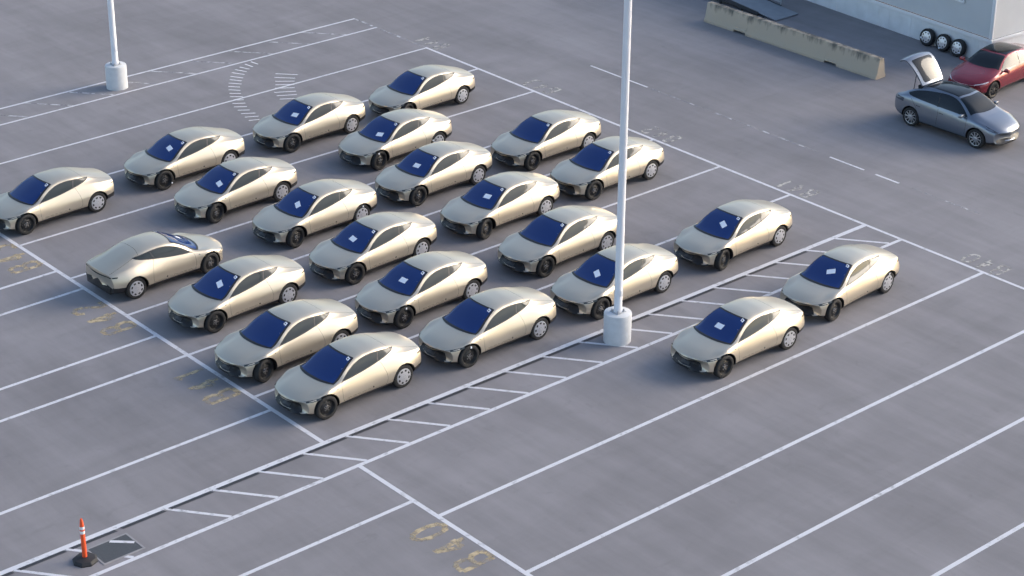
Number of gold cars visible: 23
